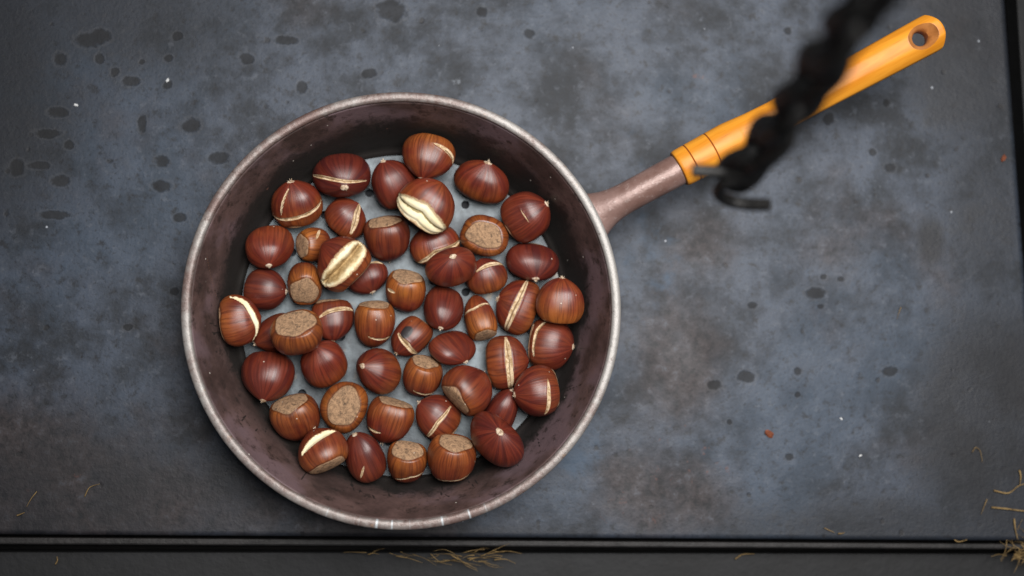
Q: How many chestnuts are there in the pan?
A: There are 50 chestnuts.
